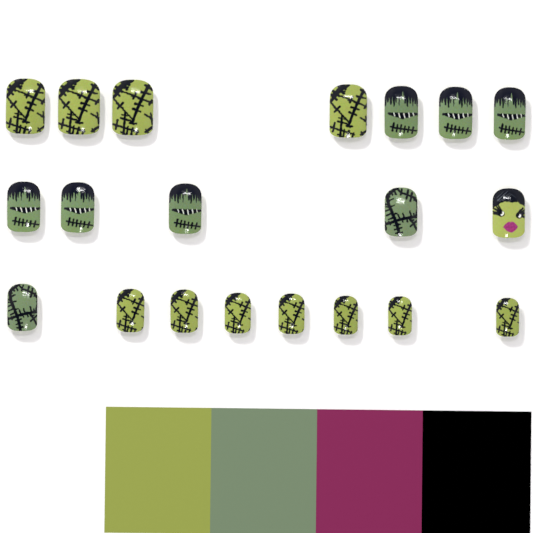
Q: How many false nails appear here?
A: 20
